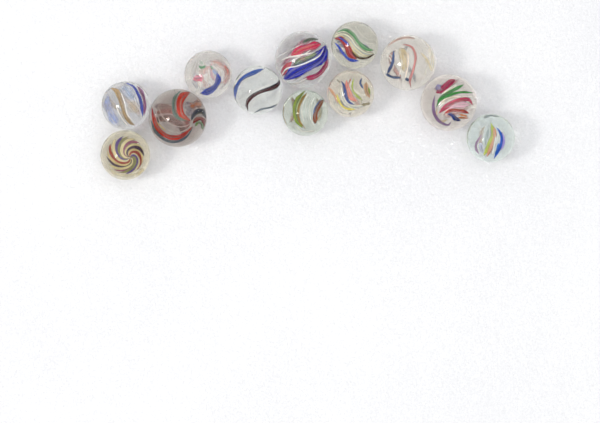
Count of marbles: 12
